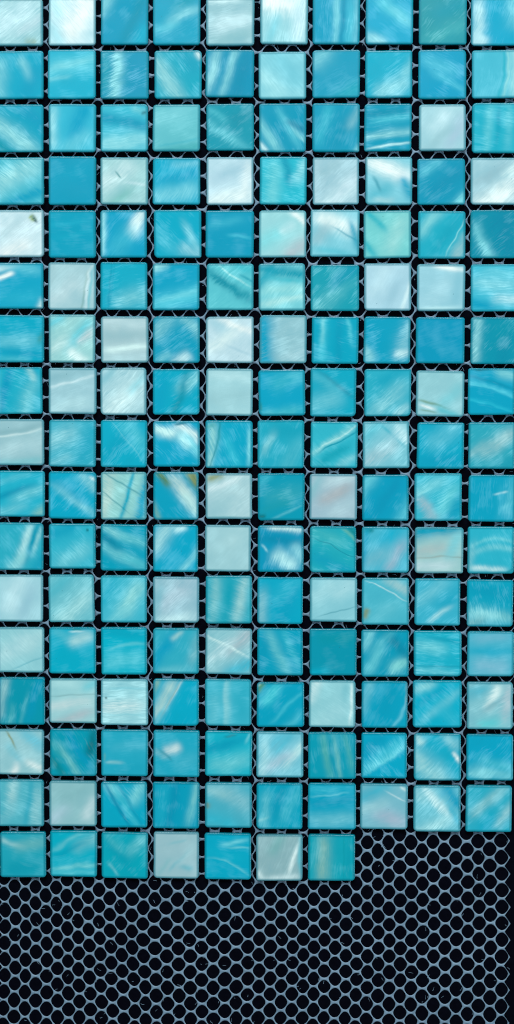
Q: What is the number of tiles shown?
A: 167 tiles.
